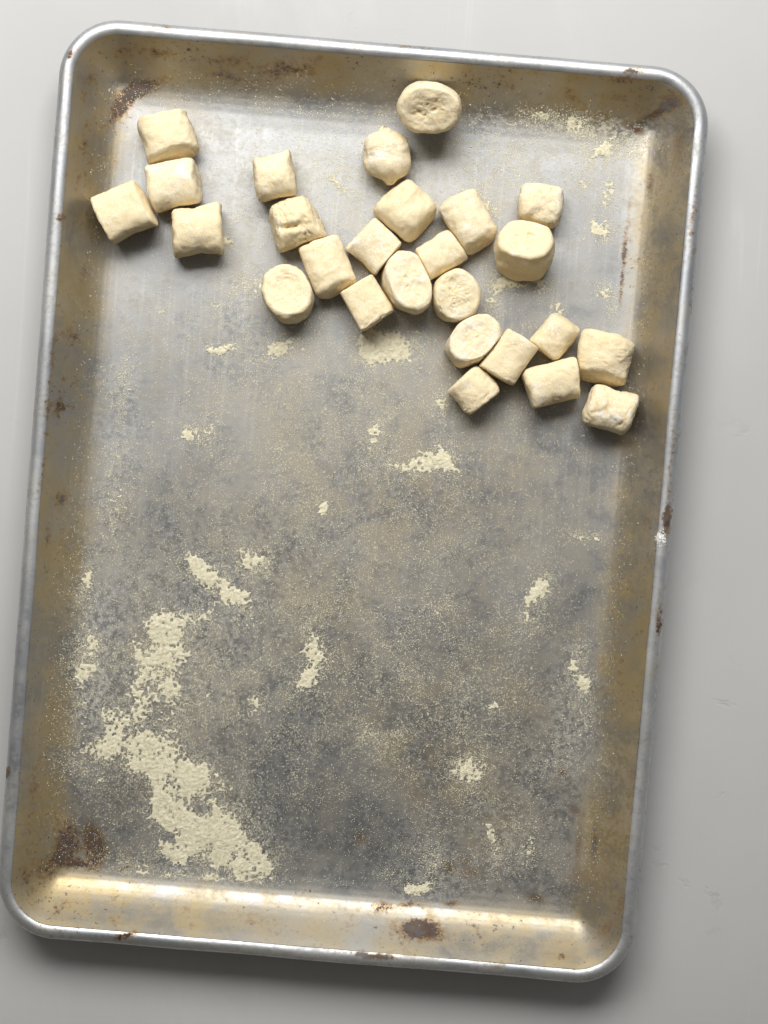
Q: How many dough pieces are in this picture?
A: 26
